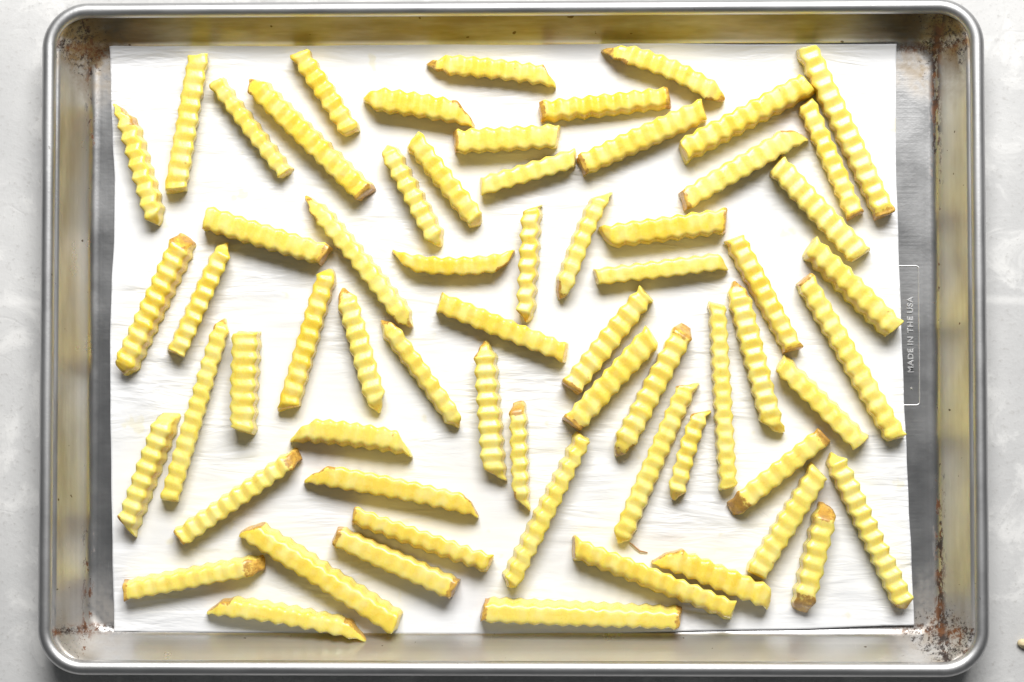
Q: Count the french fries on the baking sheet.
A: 64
